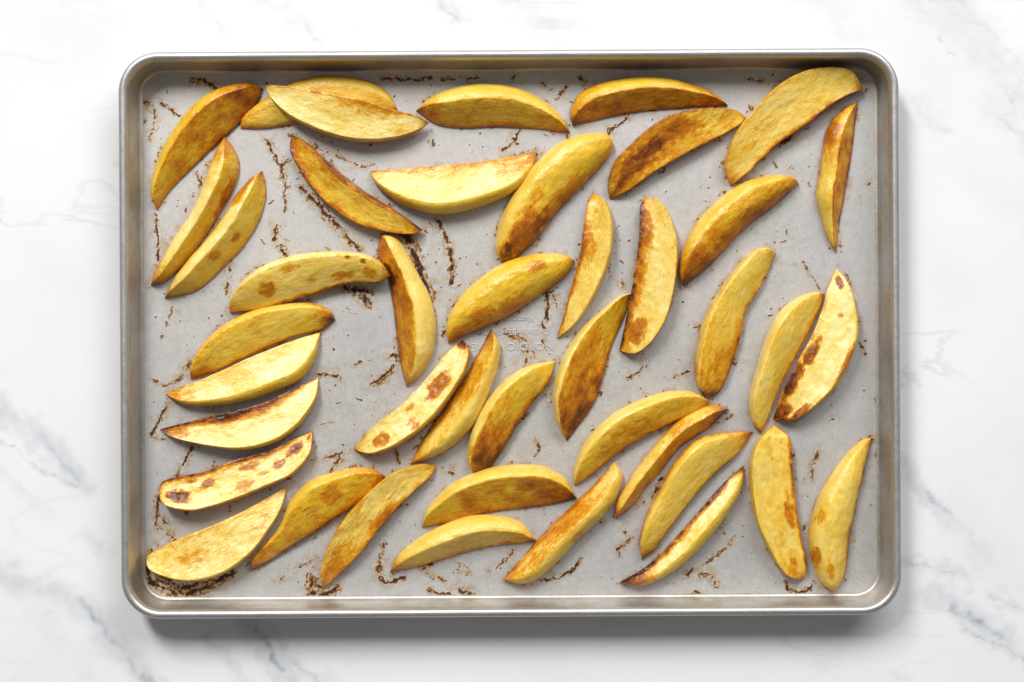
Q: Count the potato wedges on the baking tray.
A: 42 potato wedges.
